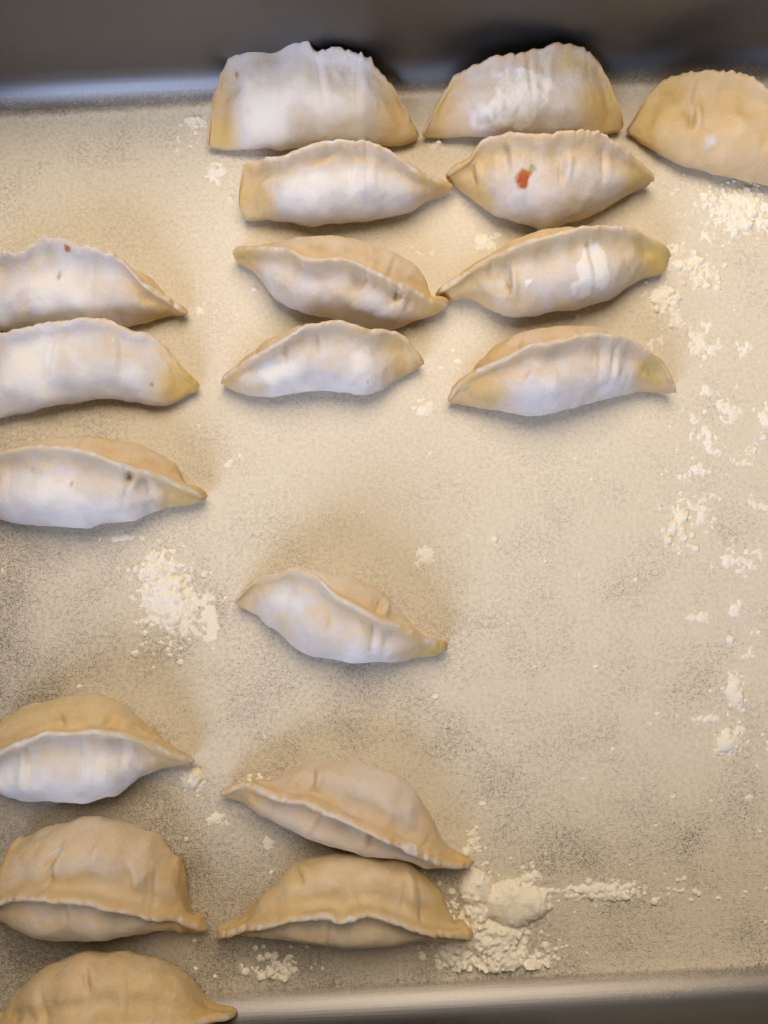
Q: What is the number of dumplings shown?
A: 18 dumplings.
